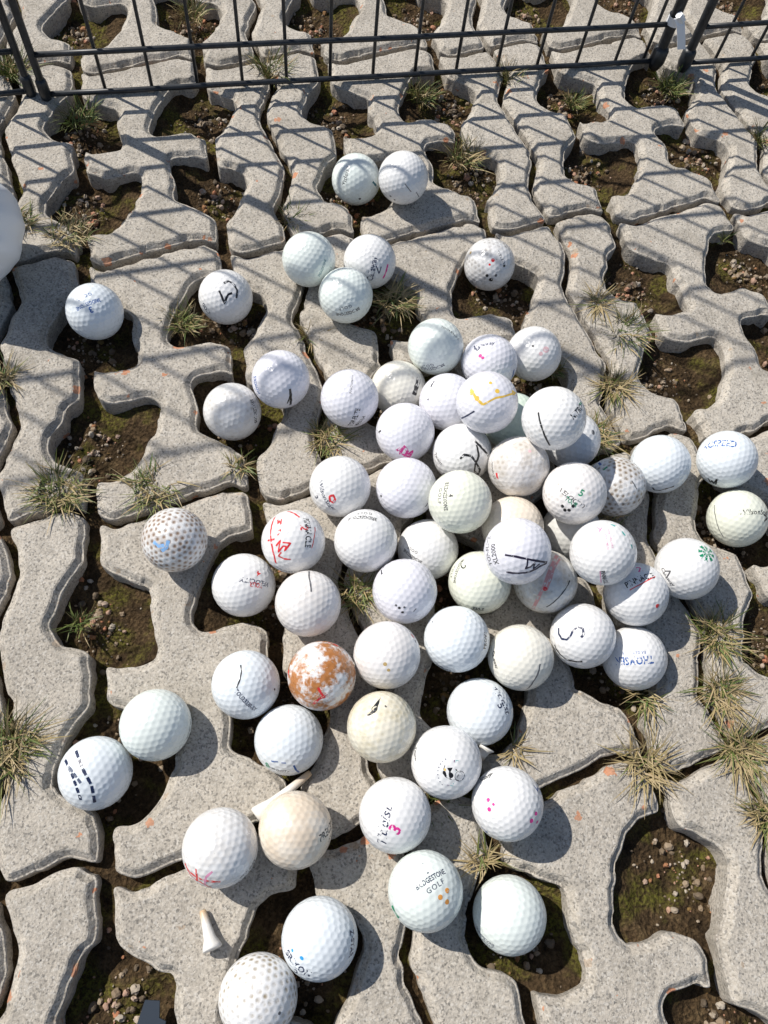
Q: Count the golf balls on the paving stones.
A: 67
